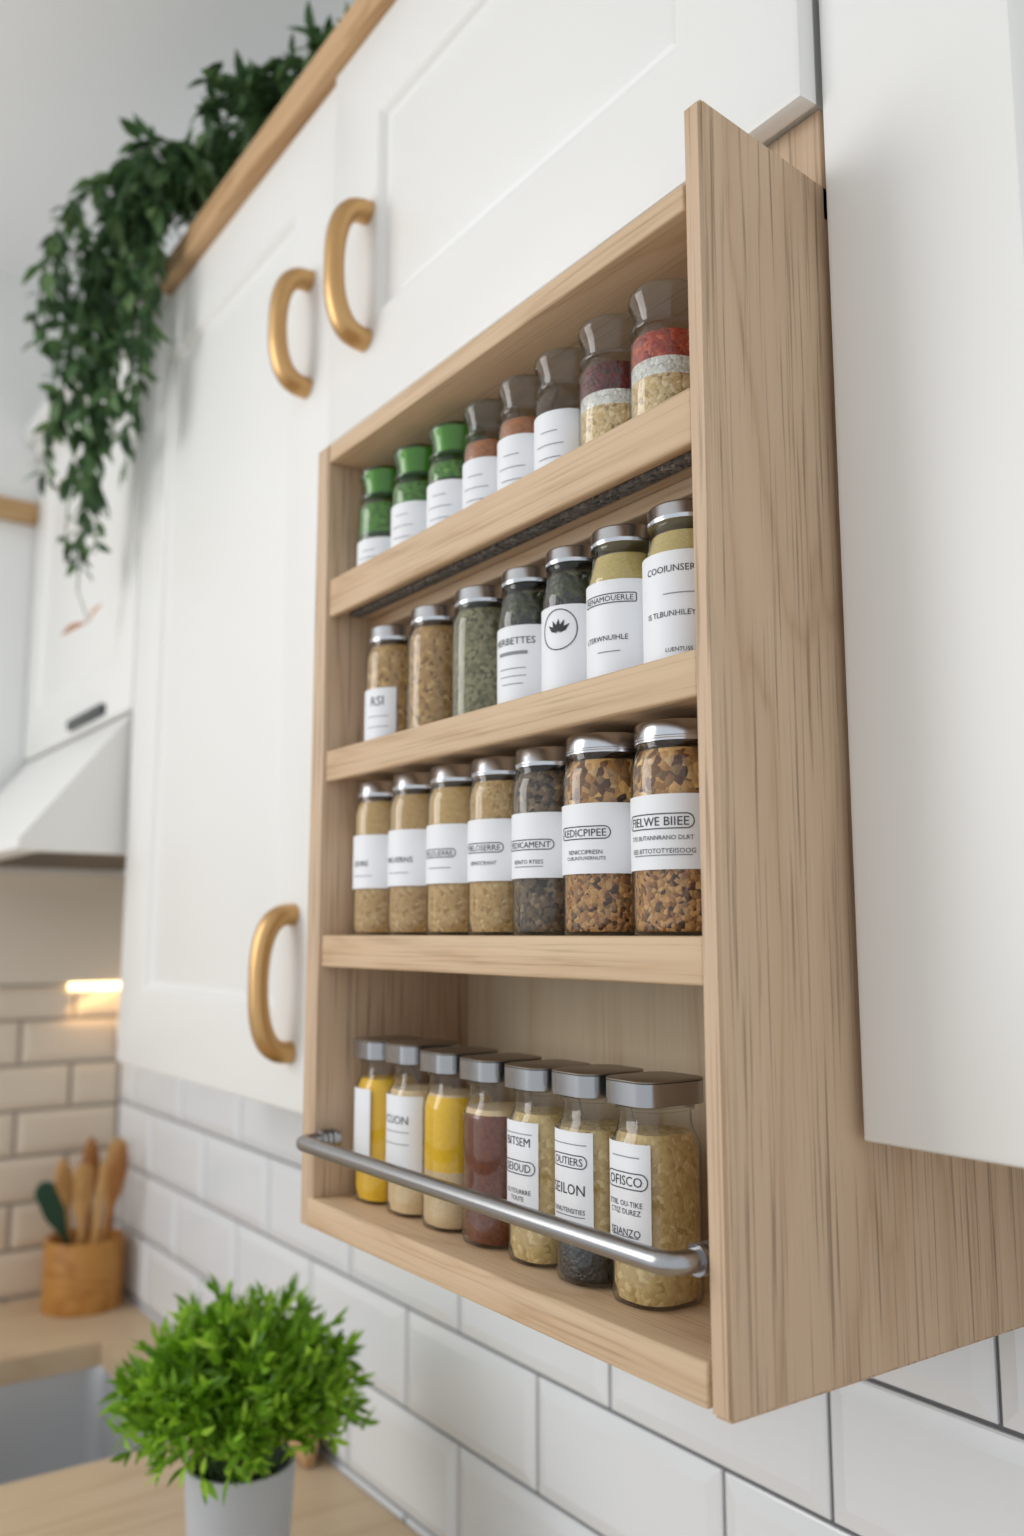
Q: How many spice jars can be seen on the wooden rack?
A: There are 29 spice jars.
